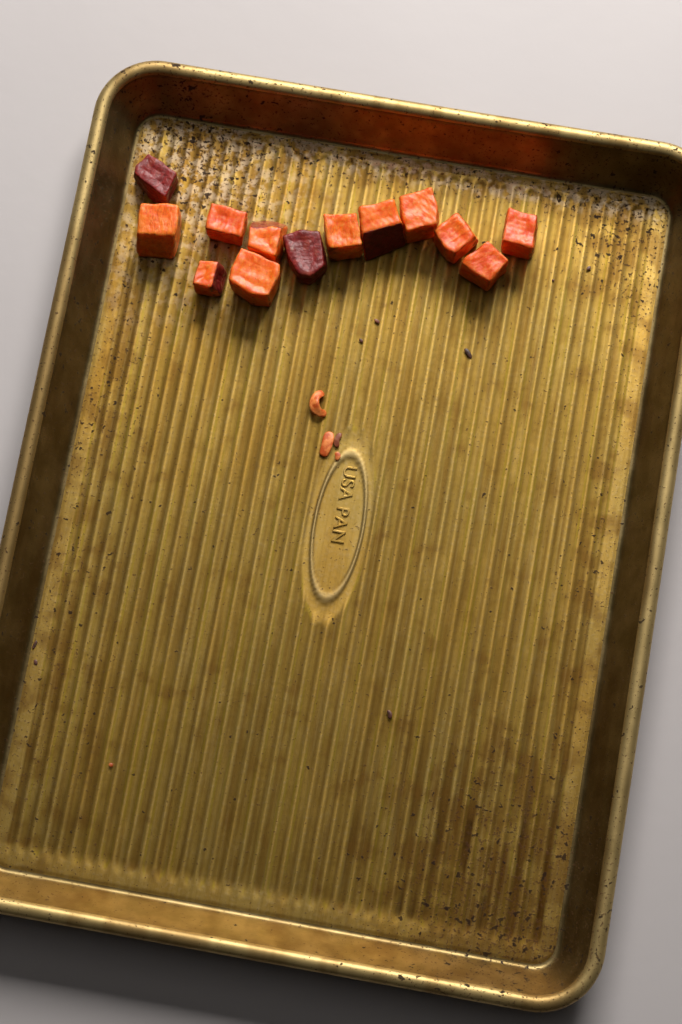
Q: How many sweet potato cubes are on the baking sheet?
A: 13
